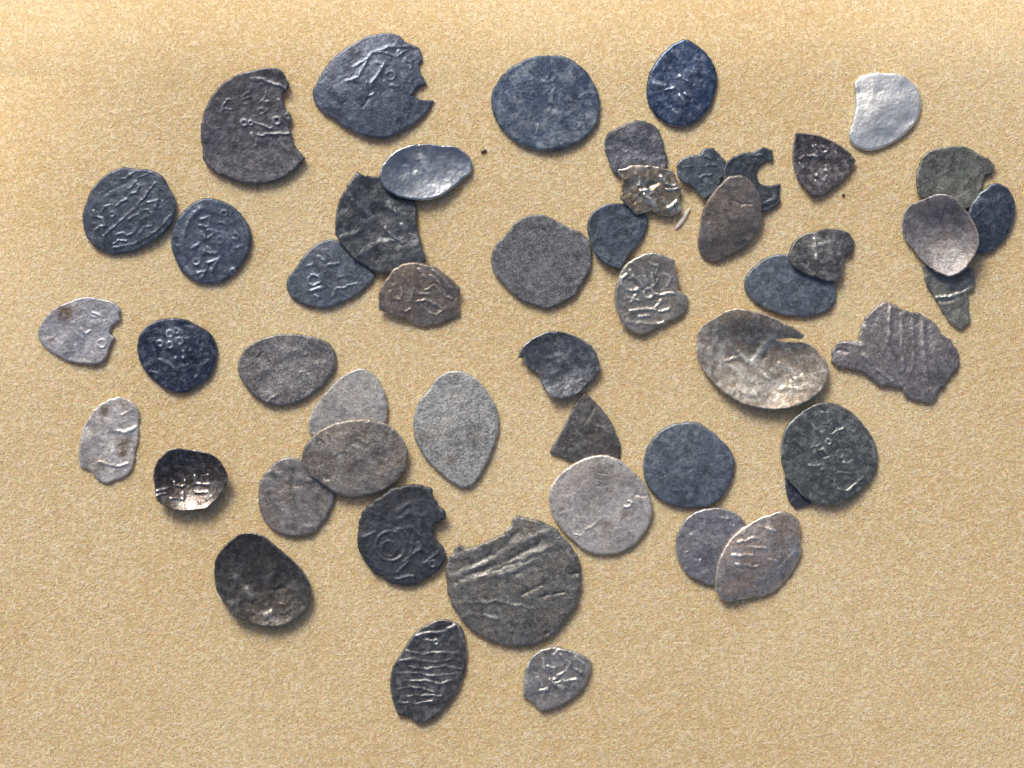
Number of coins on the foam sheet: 50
